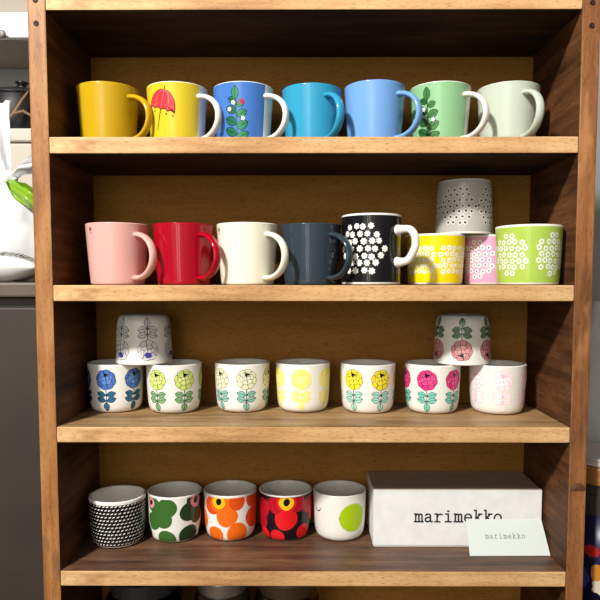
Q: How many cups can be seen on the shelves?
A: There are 30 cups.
